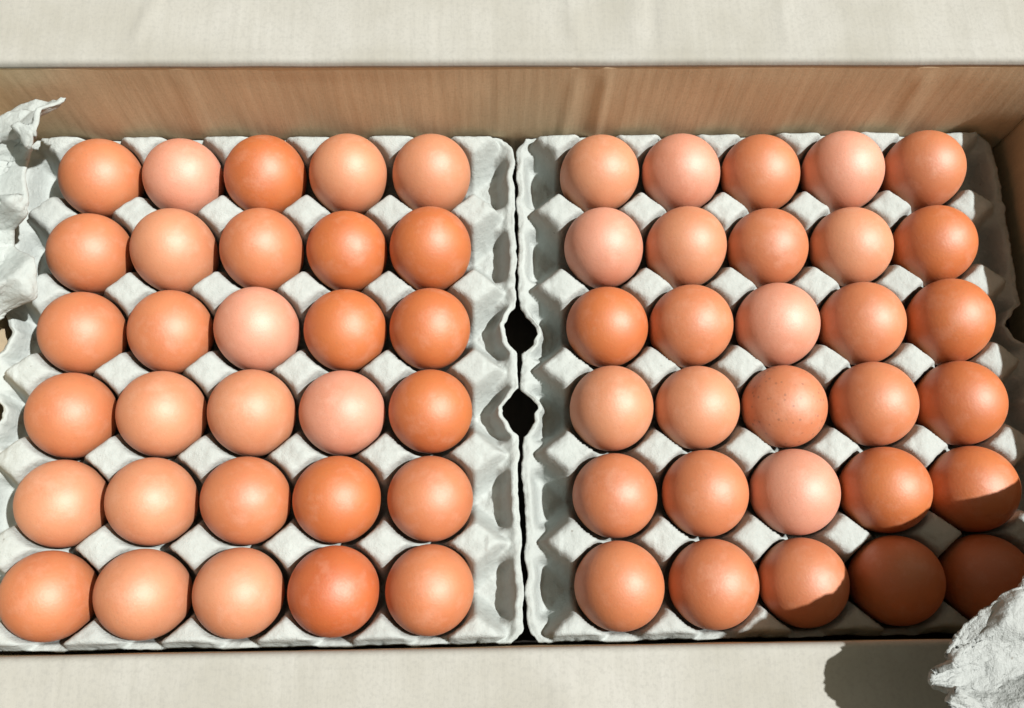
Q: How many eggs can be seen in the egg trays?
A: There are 60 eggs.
